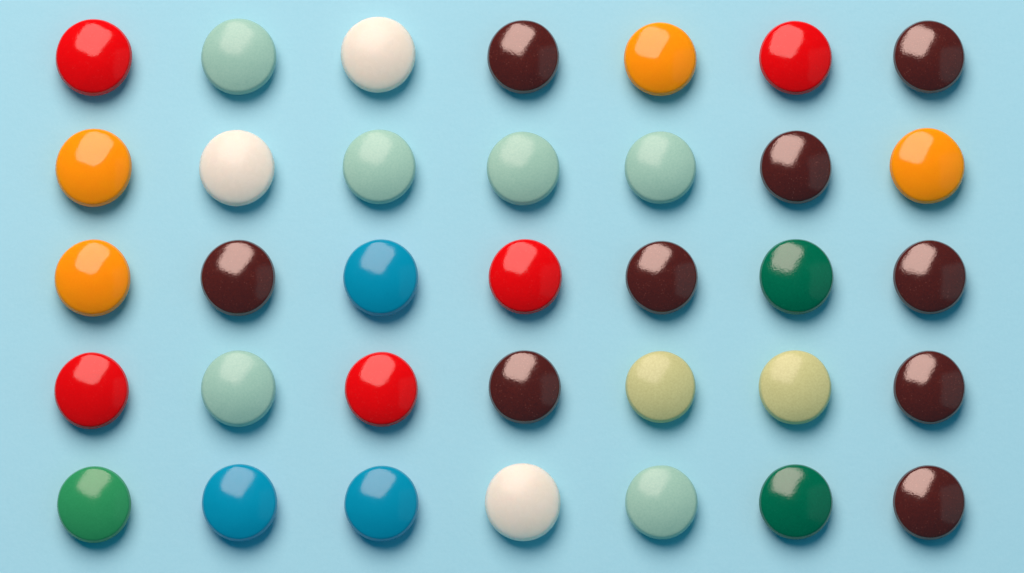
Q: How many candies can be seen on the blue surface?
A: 35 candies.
